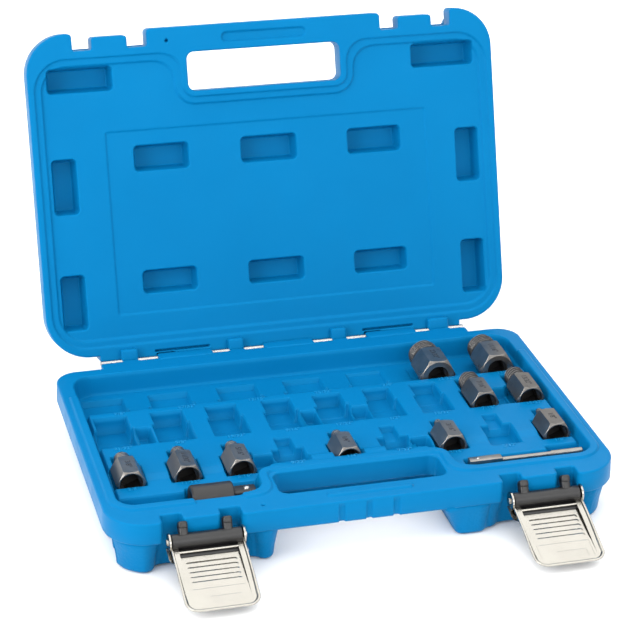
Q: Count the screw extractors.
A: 10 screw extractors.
